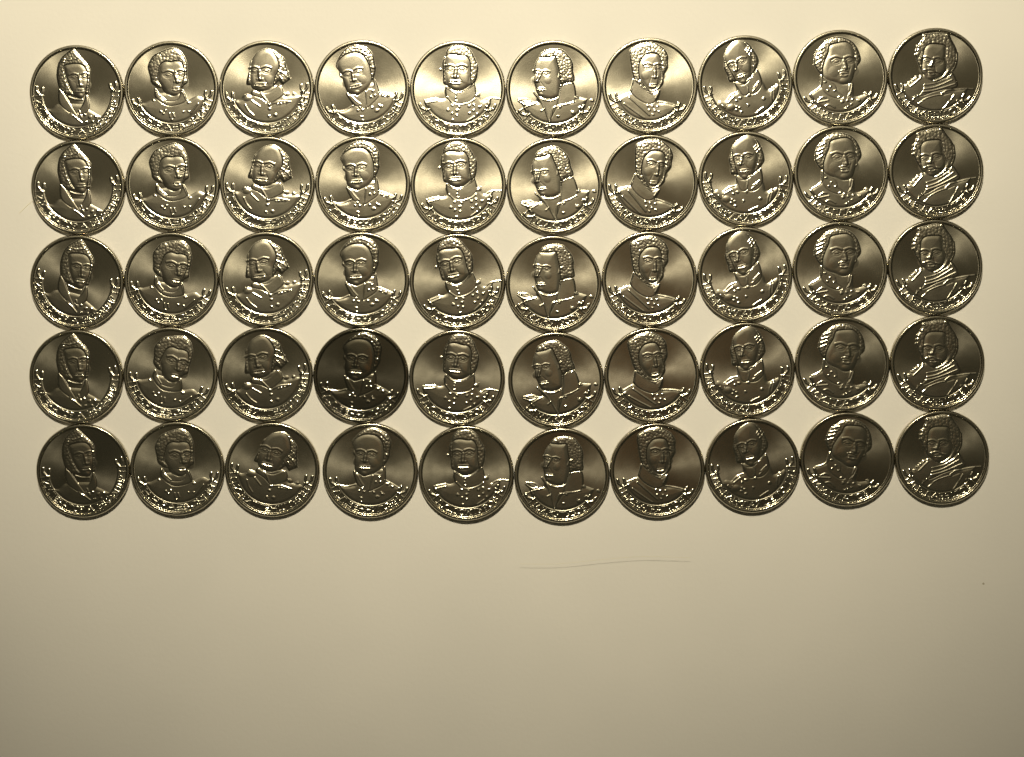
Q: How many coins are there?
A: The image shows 50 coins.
